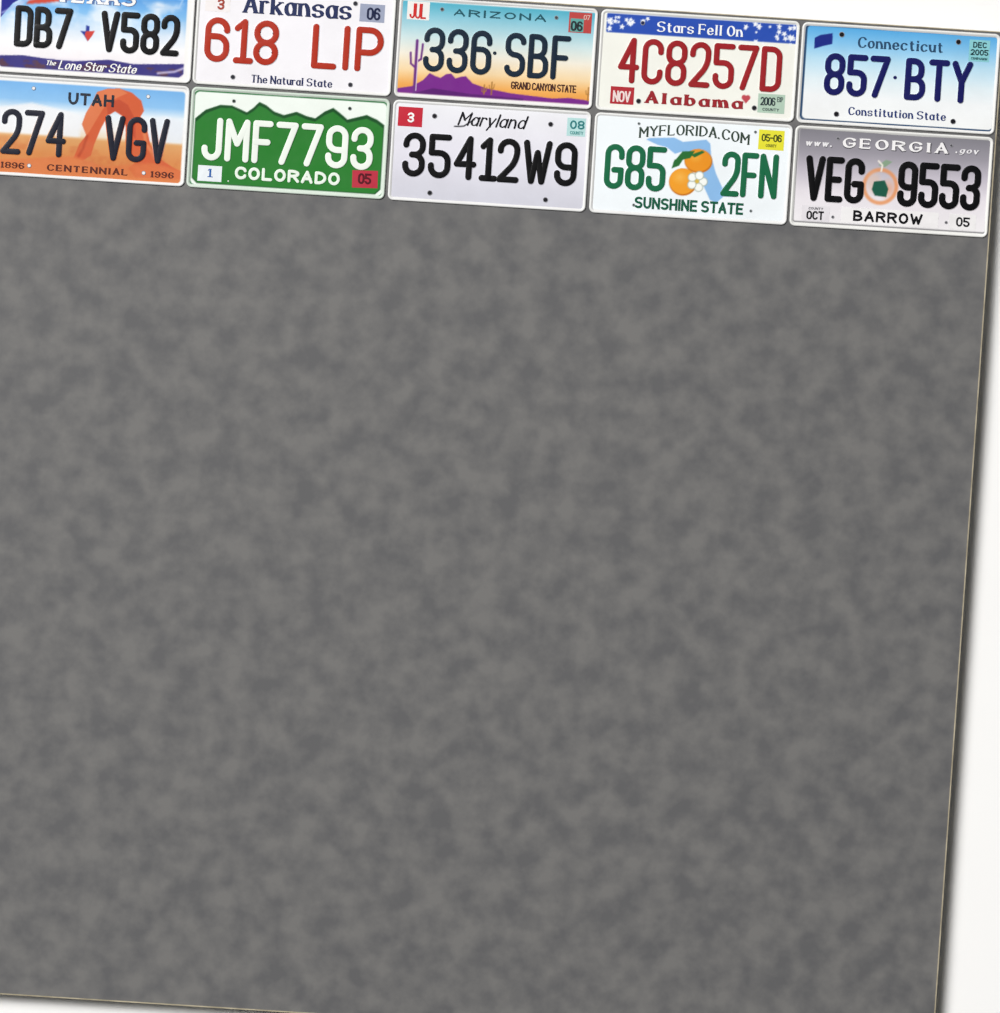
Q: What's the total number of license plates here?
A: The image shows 10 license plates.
